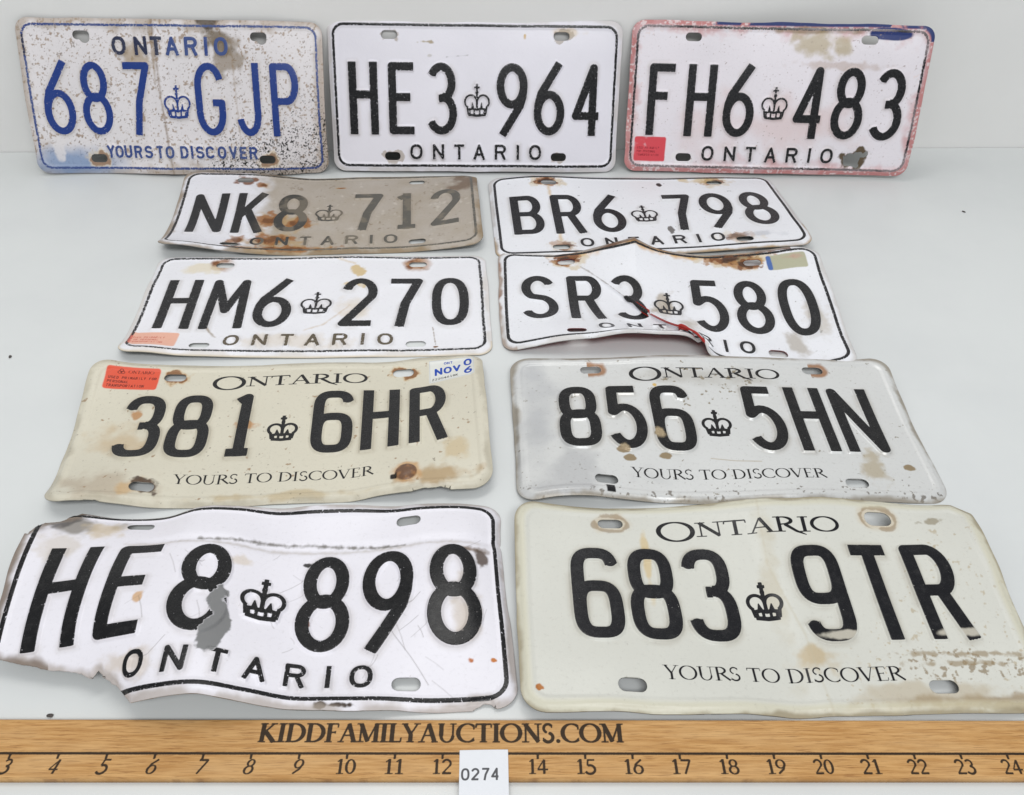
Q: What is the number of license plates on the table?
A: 11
